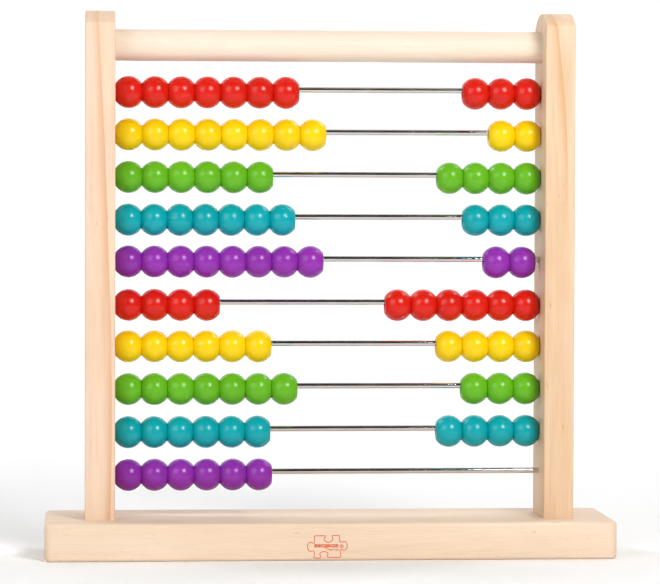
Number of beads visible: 96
